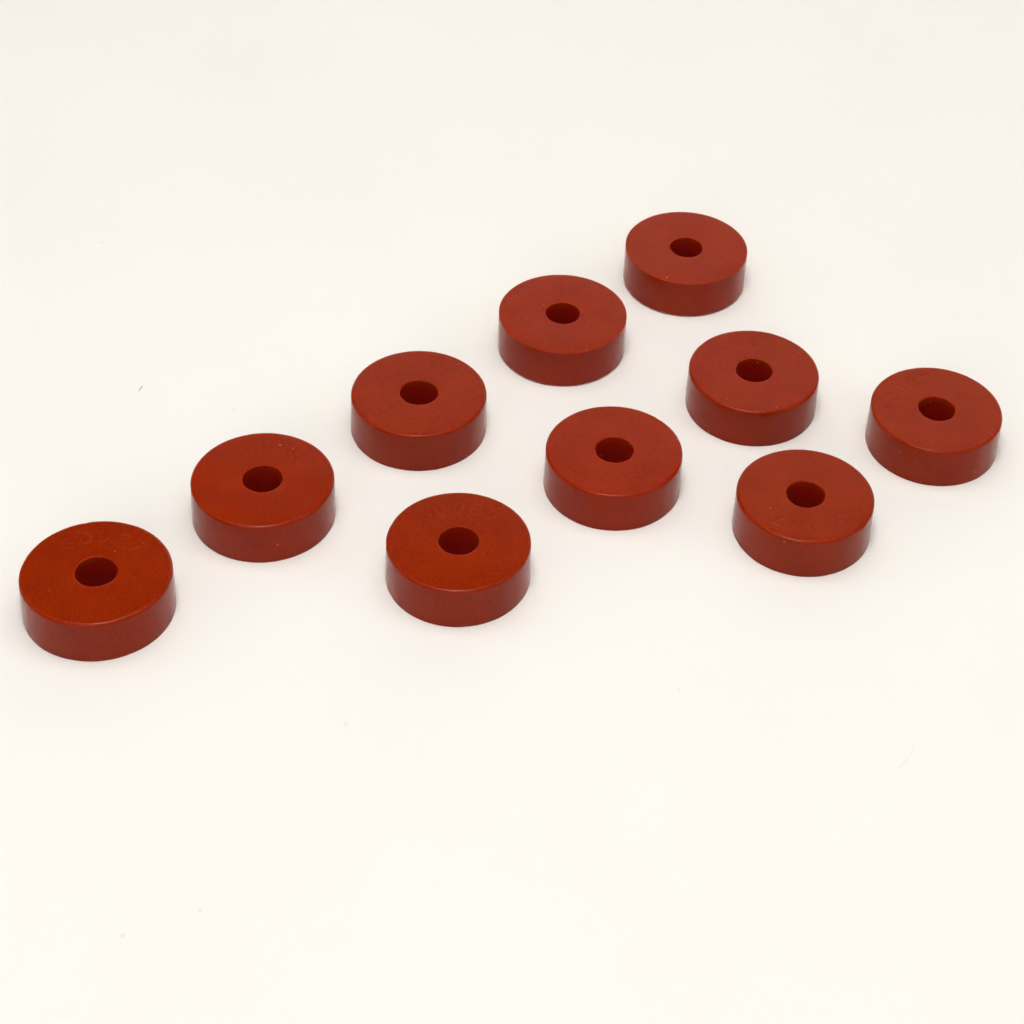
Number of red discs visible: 10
